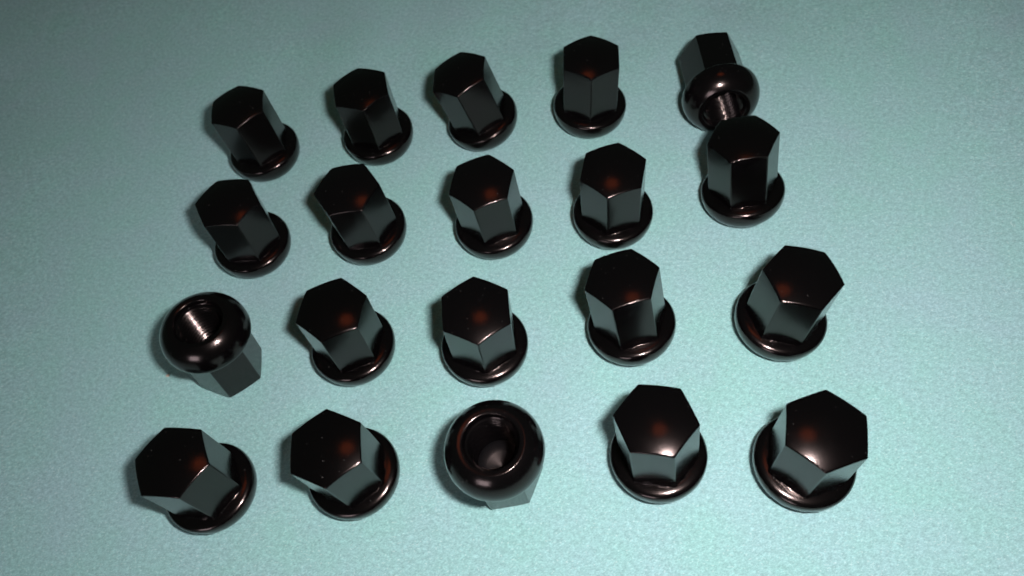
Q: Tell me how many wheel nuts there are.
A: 20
